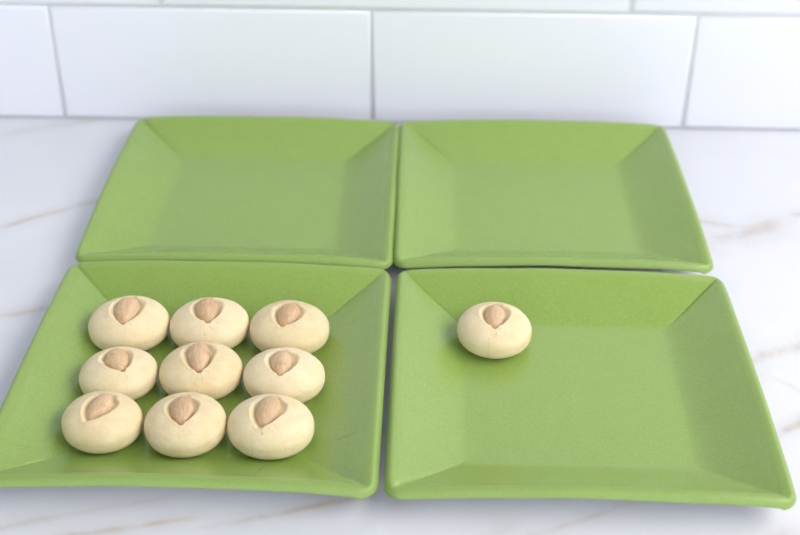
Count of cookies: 10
